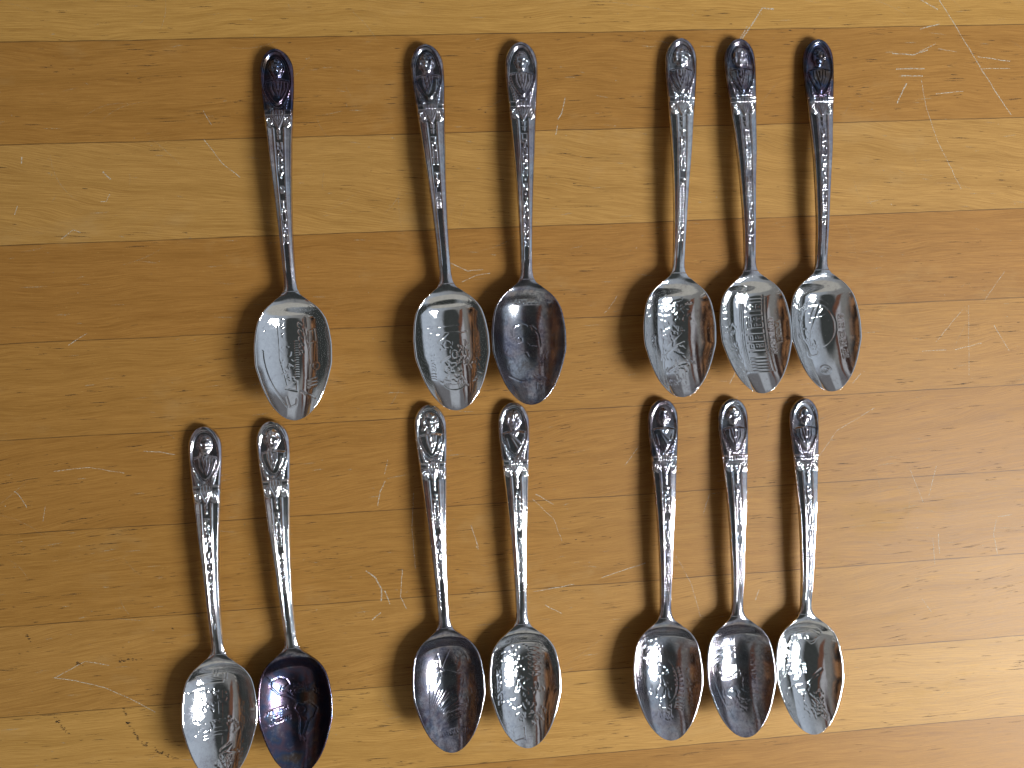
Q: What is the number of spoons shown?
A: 13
